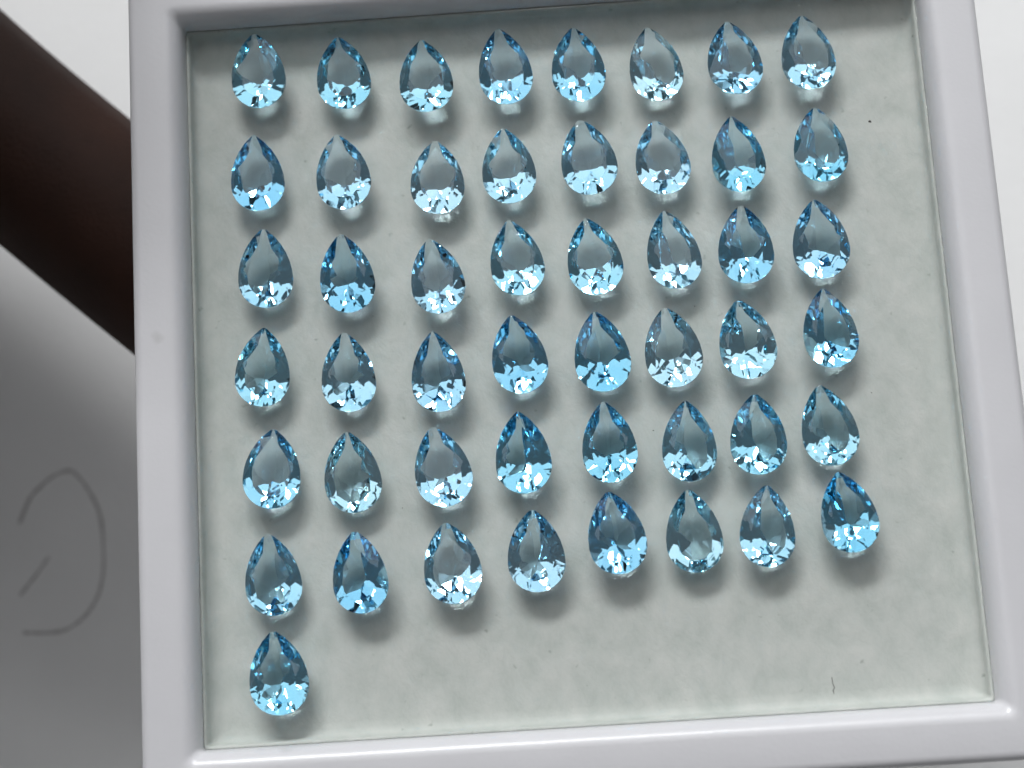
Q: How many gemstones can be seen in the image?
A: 49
